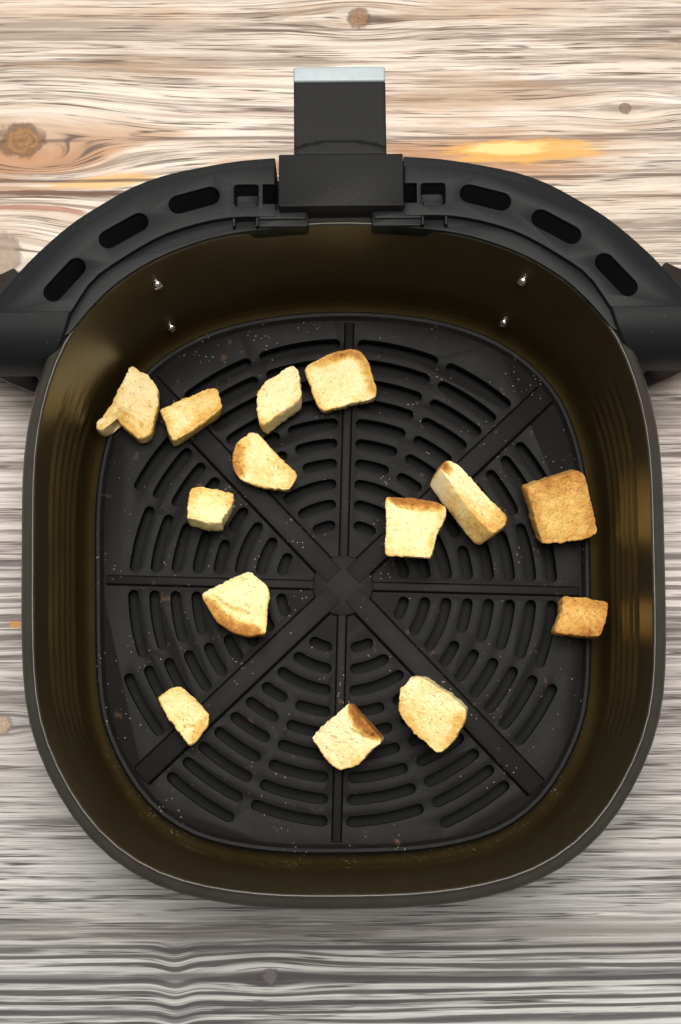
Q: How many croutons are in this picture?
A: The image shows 14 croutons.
